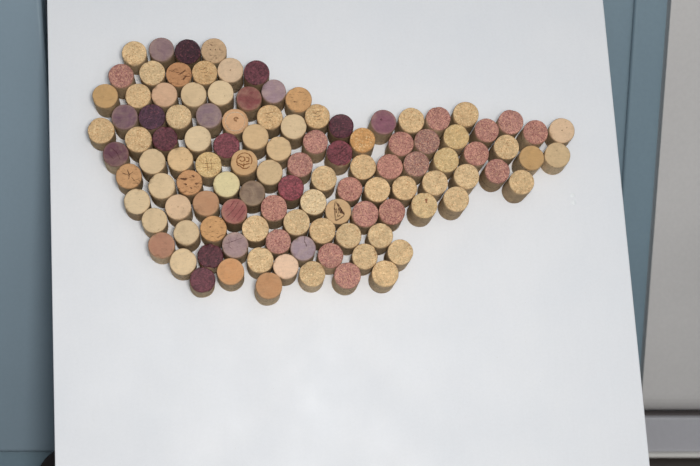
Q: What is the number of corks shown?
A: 113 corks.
